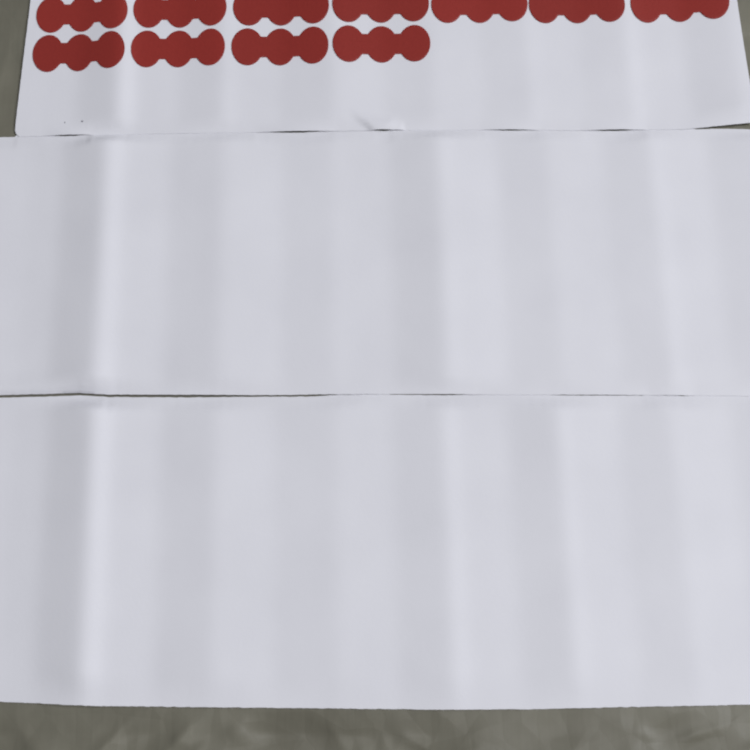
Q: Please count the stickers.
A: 11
